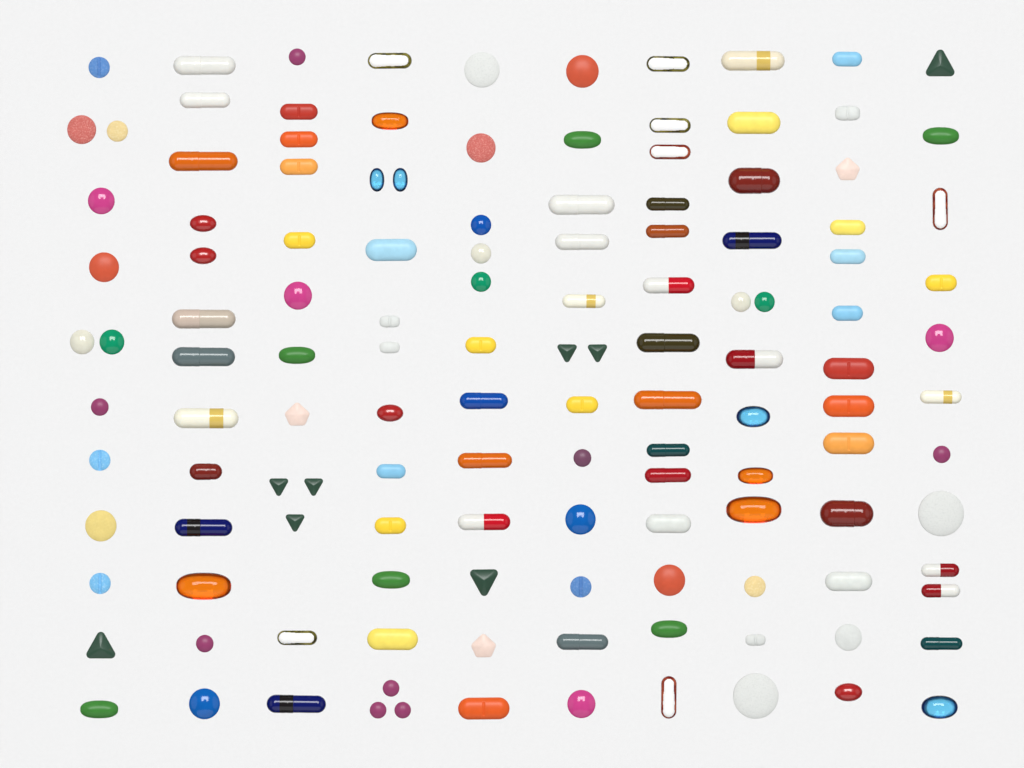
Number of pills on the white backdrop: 131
